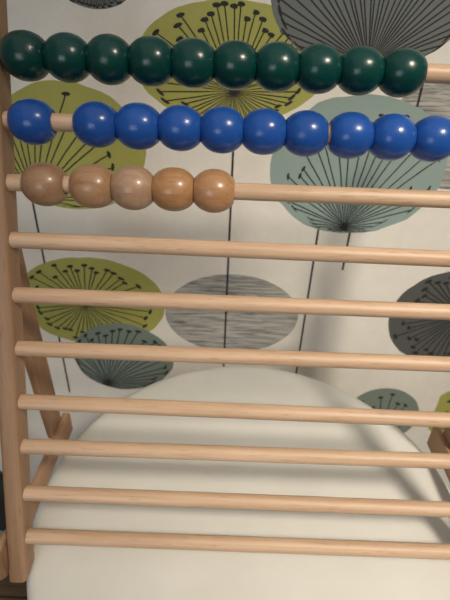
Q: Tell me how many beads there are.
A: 25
